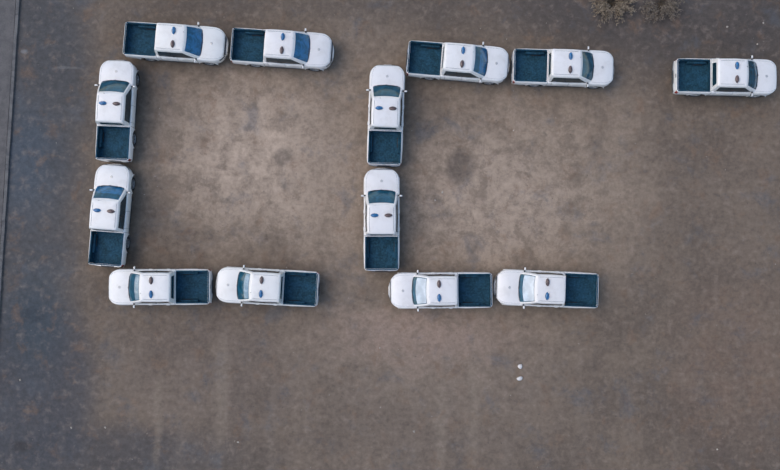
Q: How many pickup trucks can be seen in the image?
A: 13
